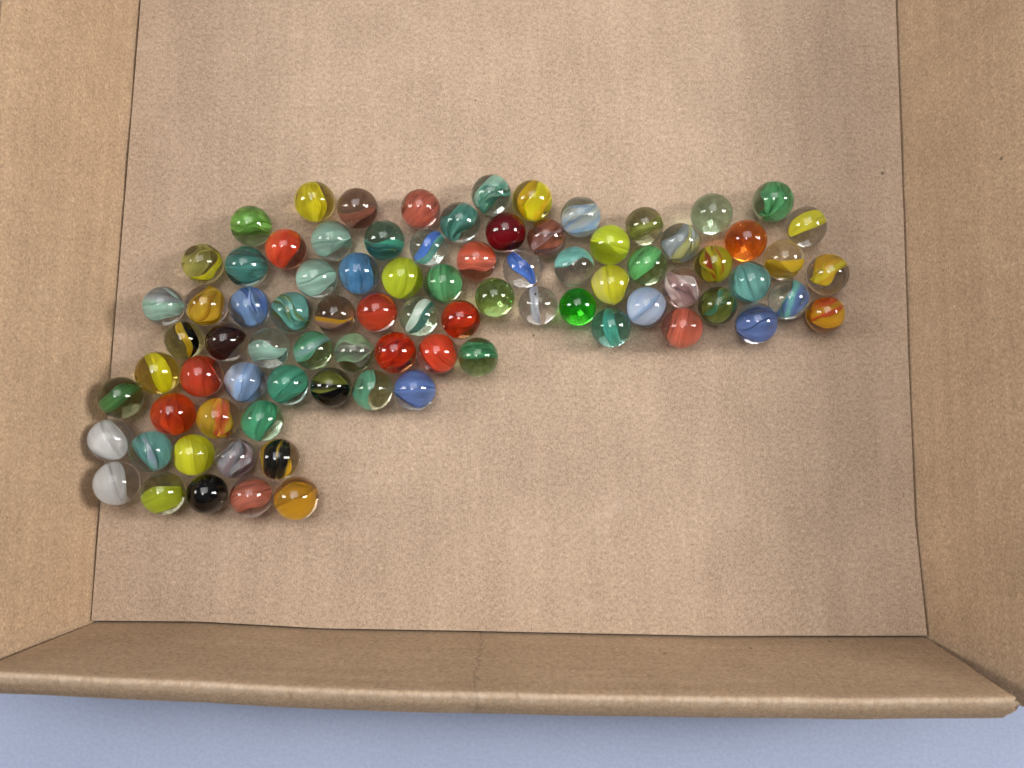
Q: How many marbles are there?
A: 84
